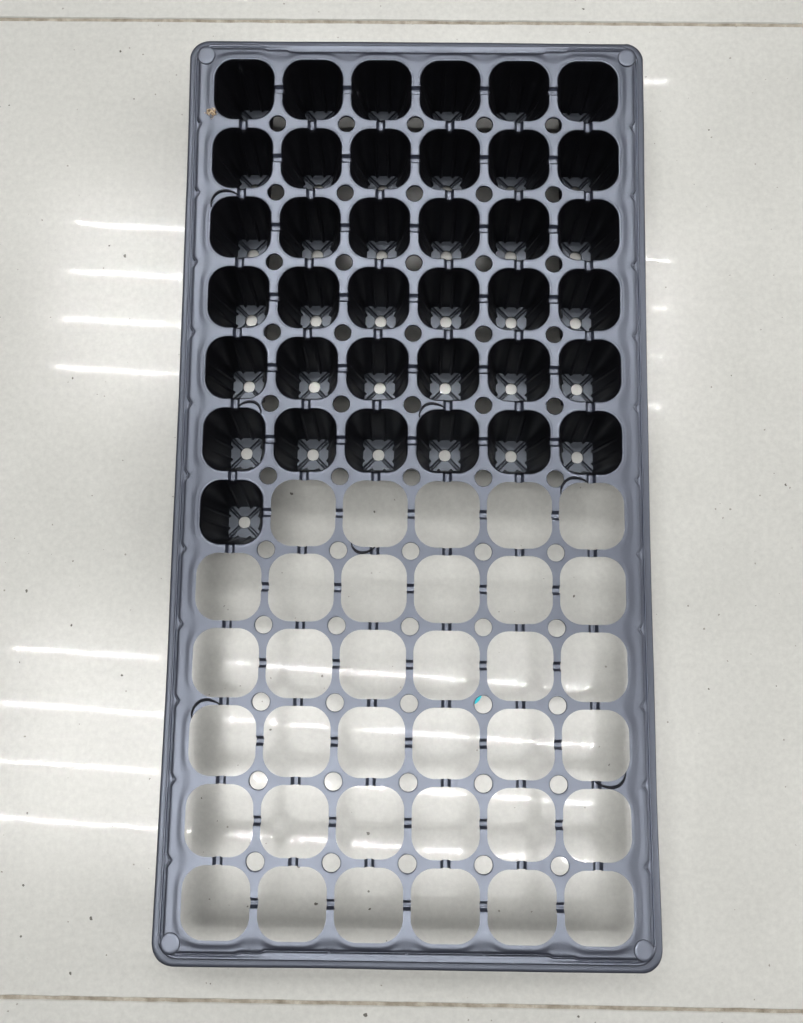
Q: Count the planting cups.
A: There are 37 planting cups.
